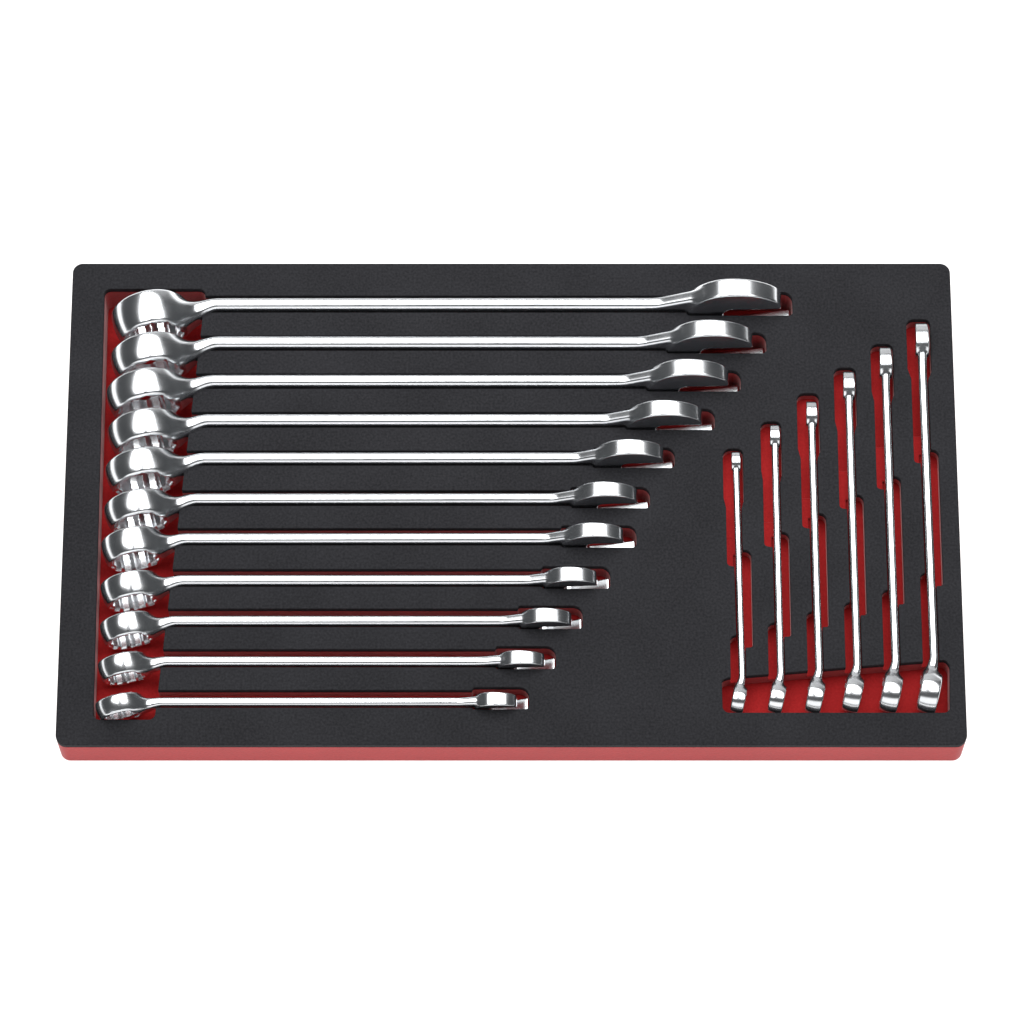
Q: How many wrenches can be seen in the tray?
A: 17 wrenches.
